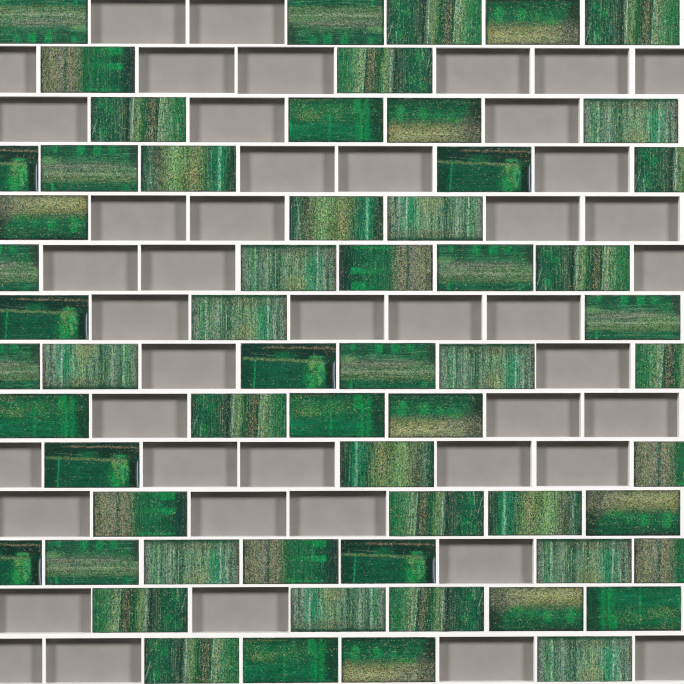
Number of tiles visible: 60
